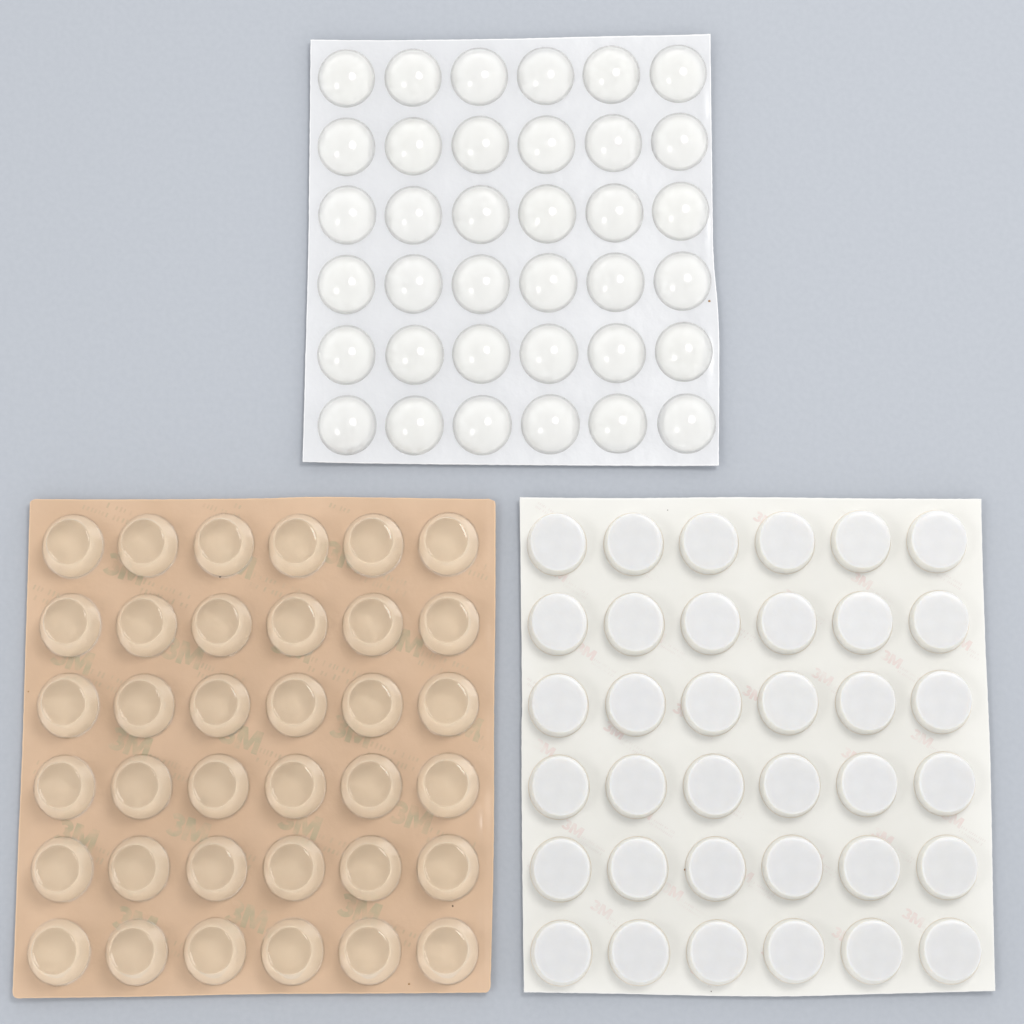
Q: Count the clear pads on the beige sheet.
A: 36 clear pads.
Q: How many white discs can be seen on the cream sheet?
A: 36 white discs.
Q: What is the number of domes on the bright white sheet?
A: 36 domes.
